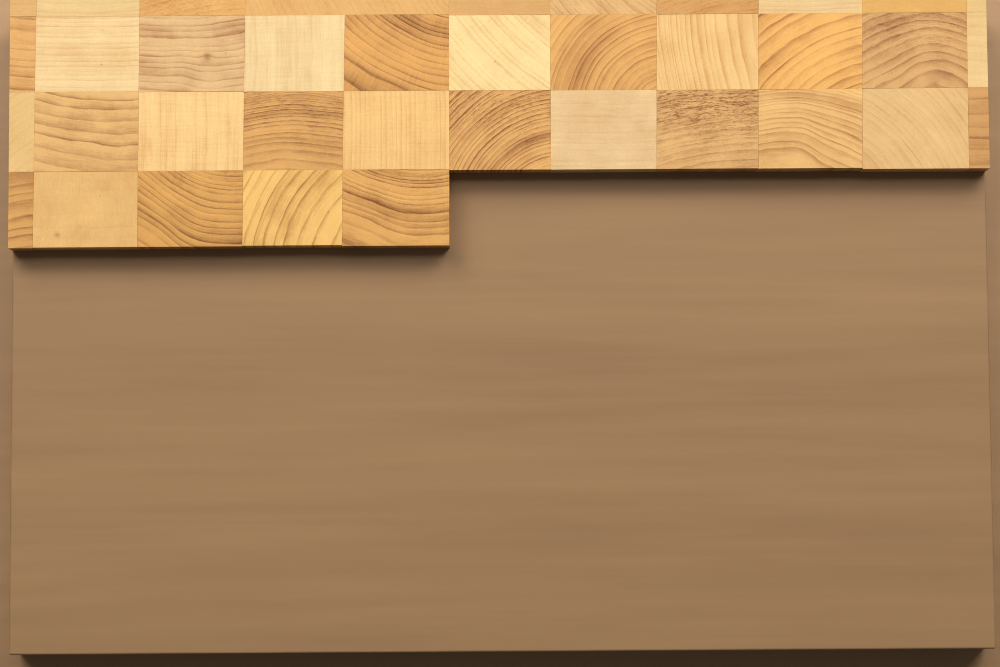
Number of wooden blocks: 37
